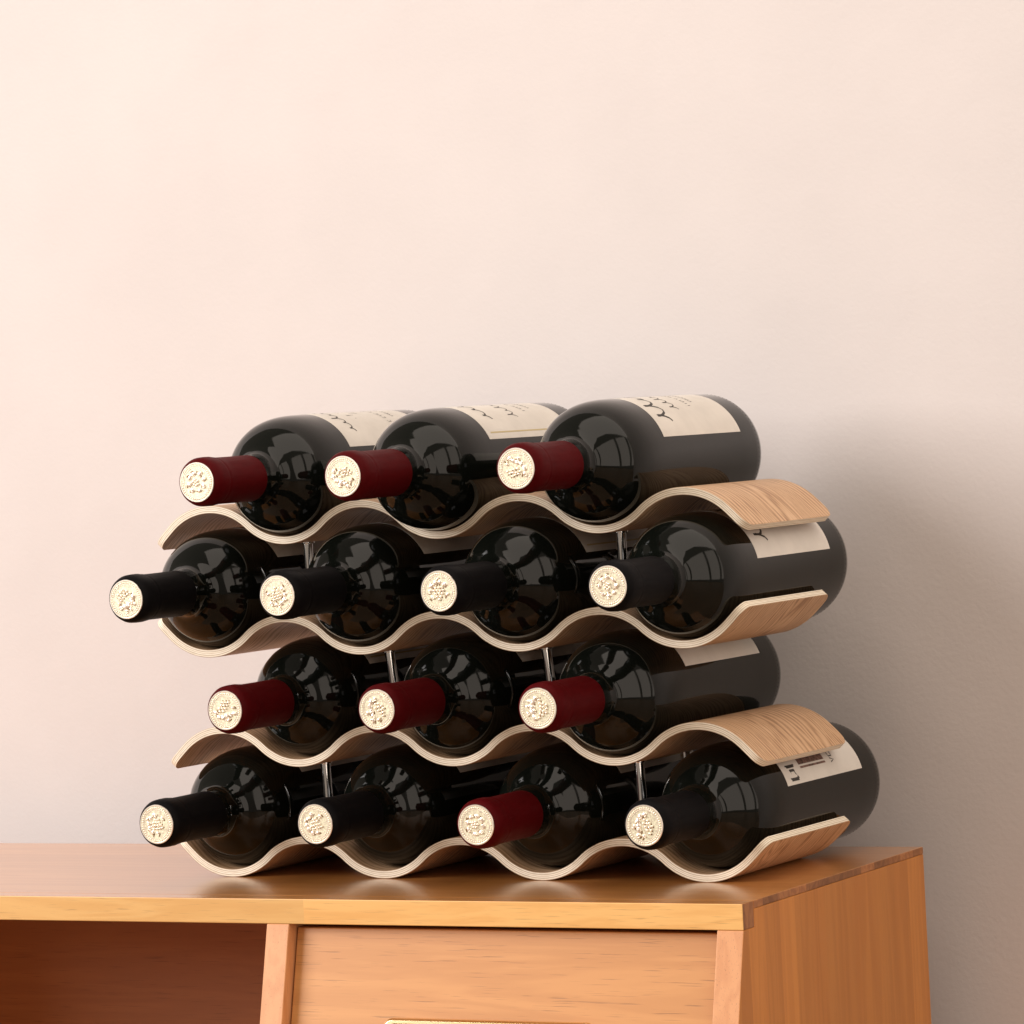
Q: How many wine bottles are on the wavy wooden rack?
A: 14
